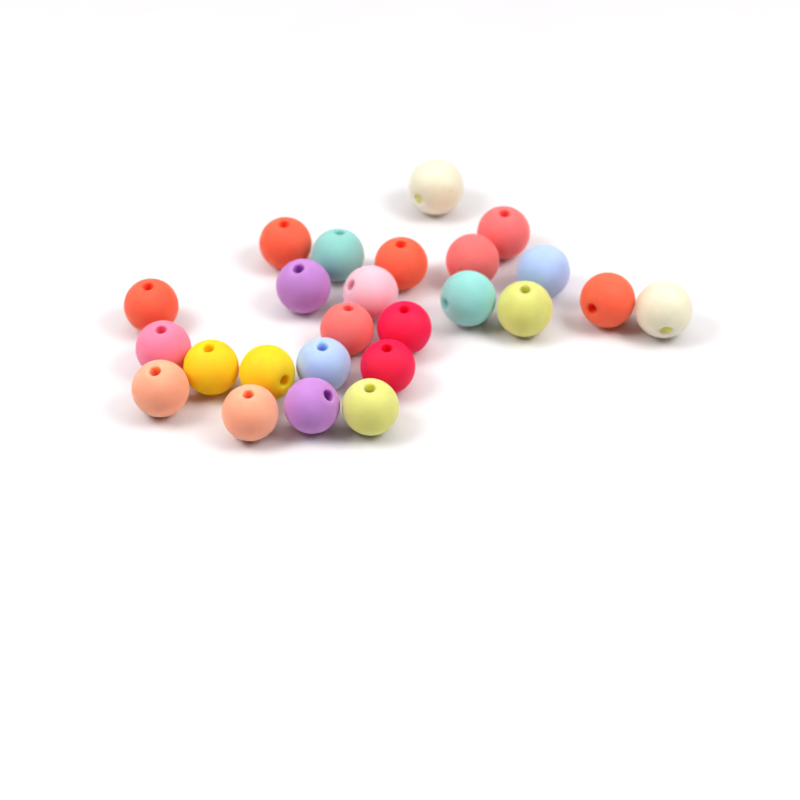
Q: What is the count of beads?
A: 25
